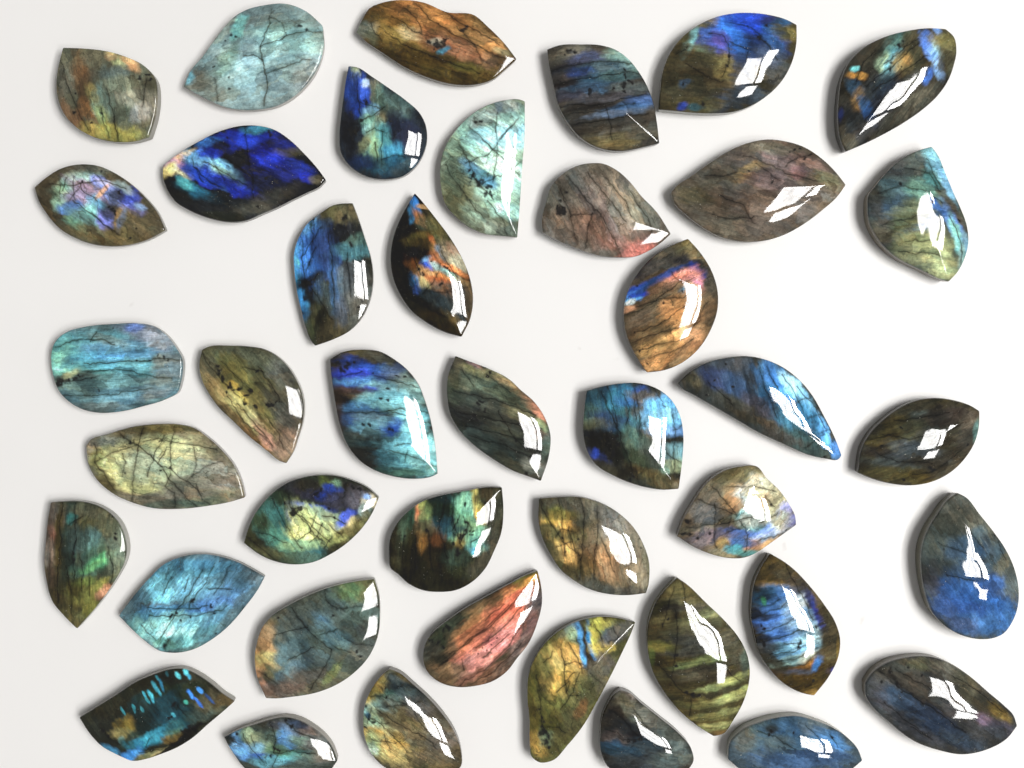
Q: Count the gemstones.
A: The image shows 42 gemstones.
